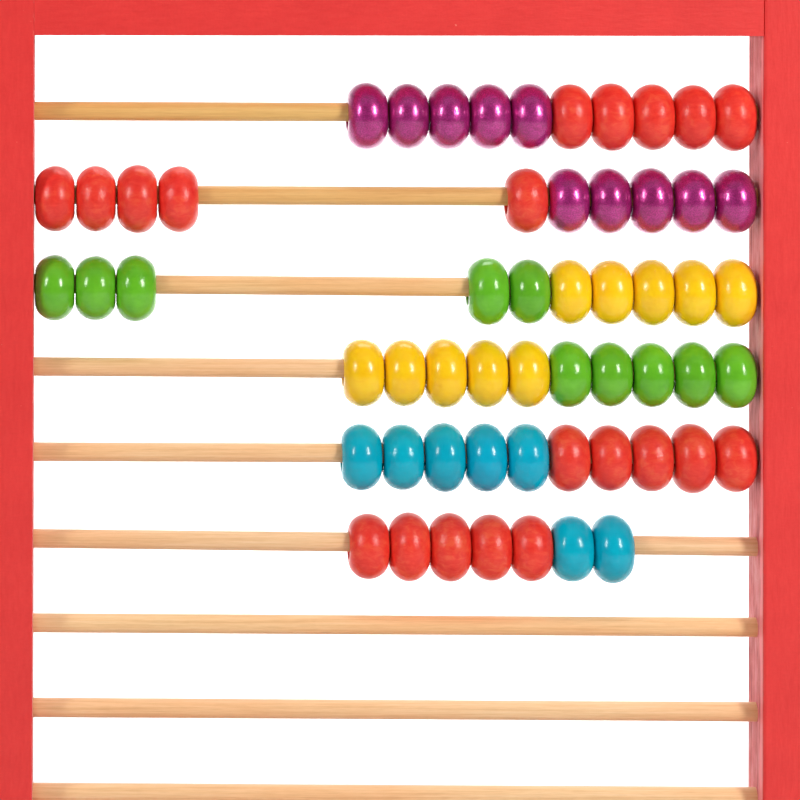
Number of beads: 57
